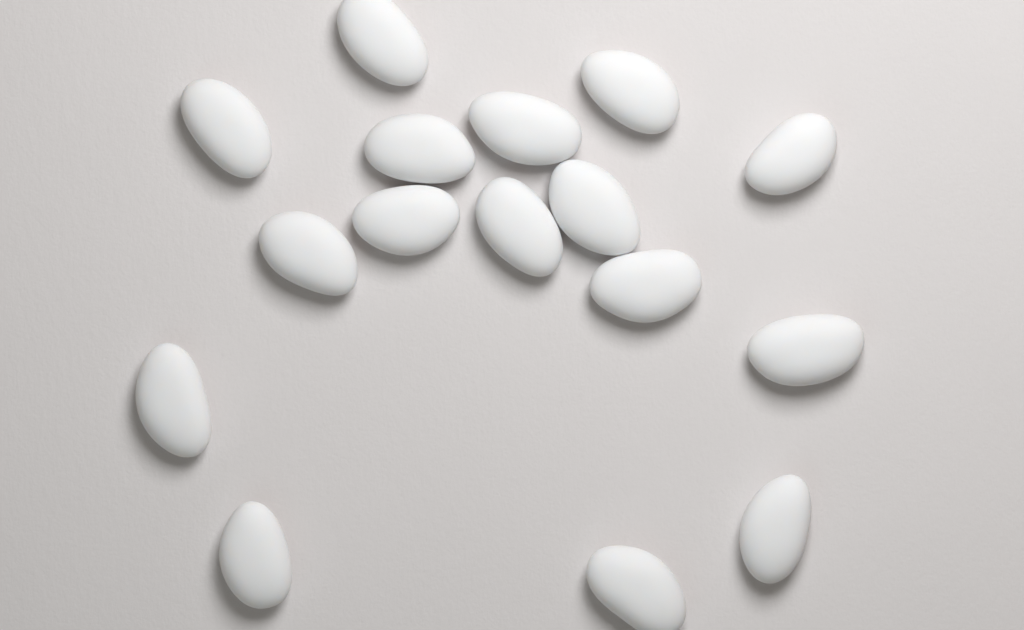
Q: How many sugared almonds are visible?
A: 16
